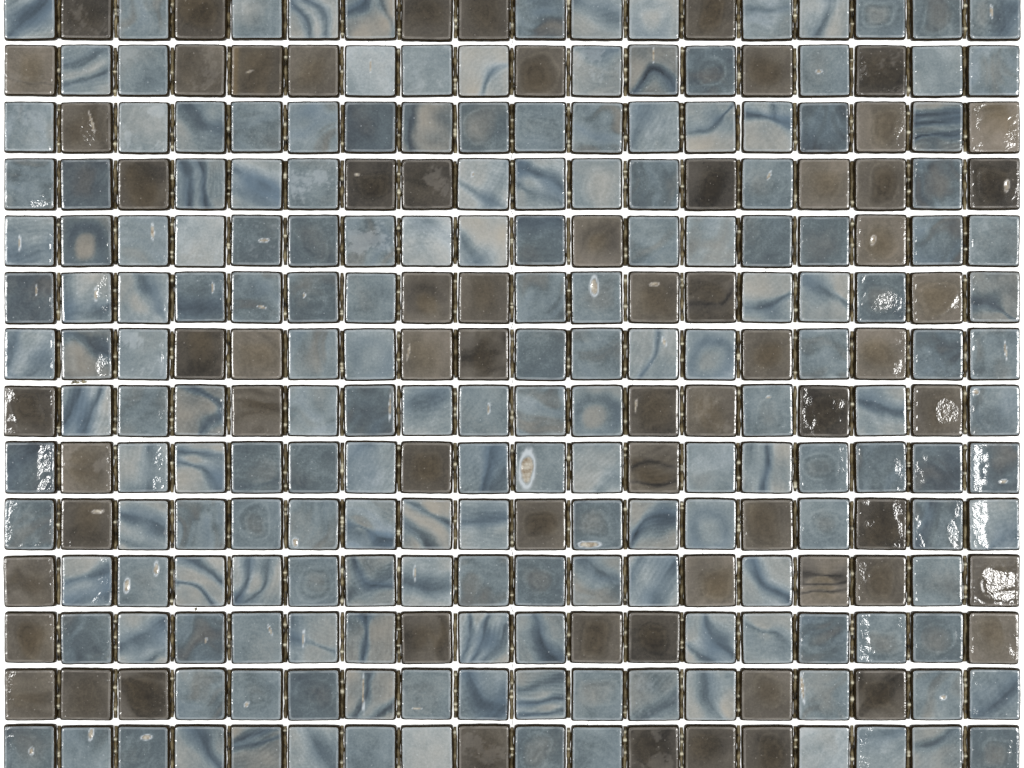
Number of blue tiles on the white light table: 185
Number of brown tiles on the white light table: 67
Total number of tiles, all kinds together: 252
